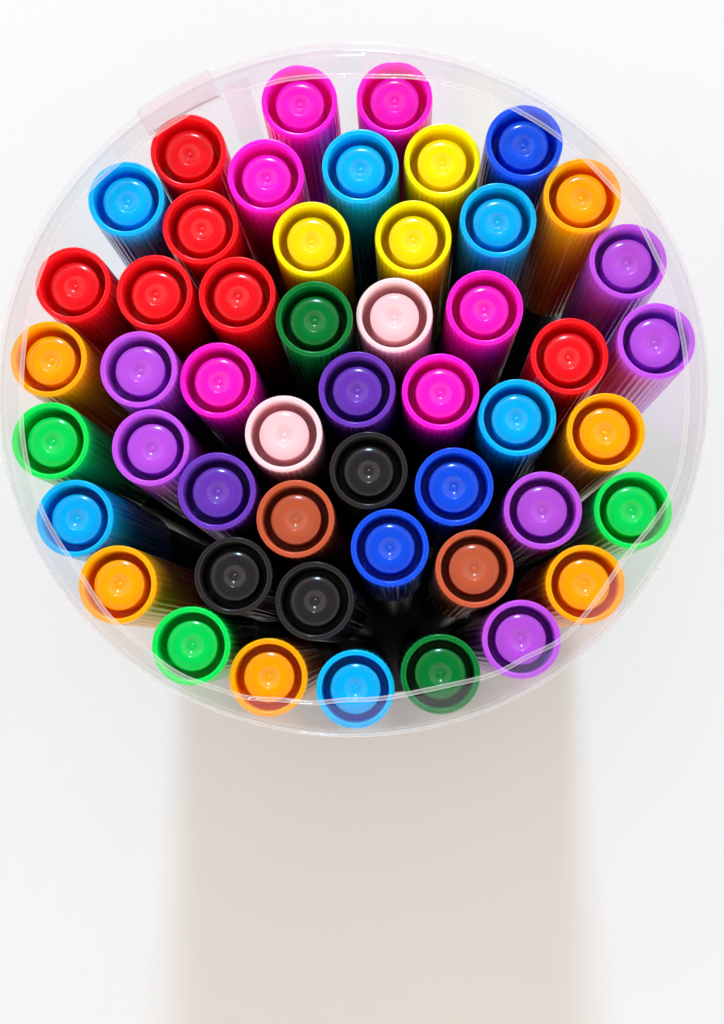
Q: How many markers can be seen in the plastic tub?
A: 50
